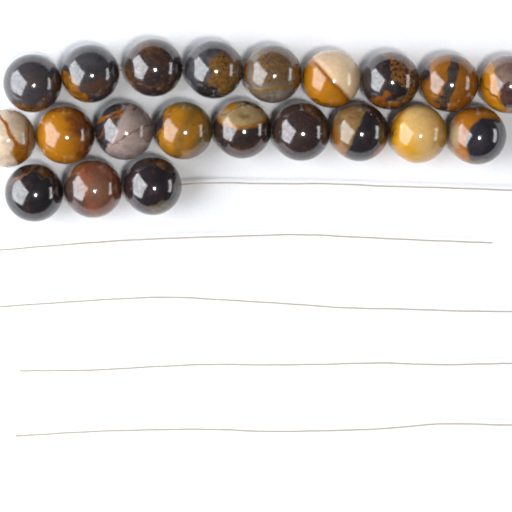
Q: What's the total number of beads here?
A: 21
